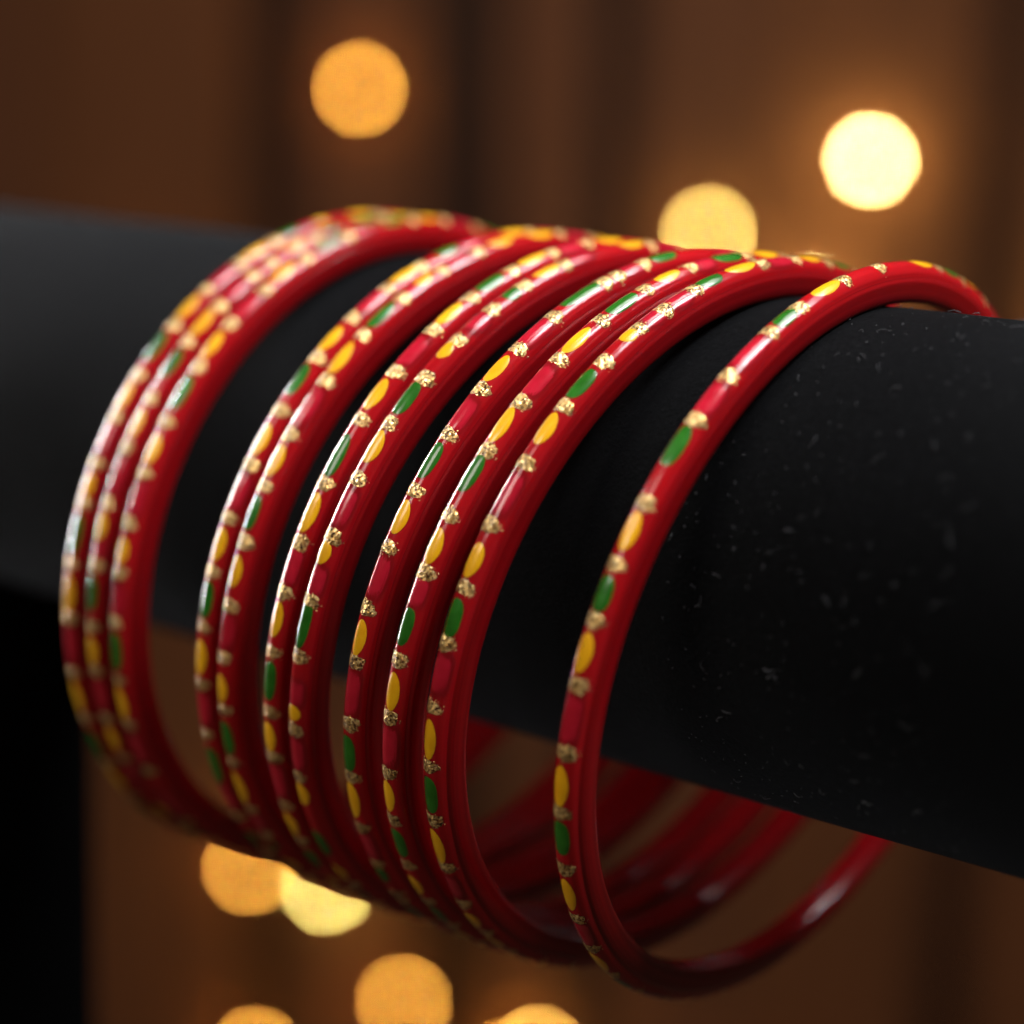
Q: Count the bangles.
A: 11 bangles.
